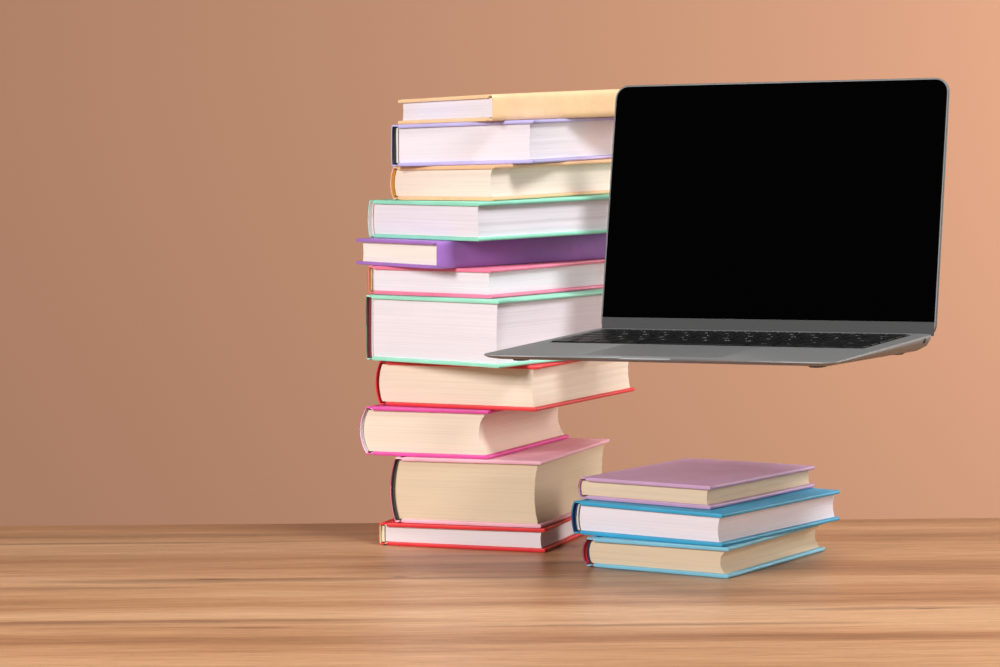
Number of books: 14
